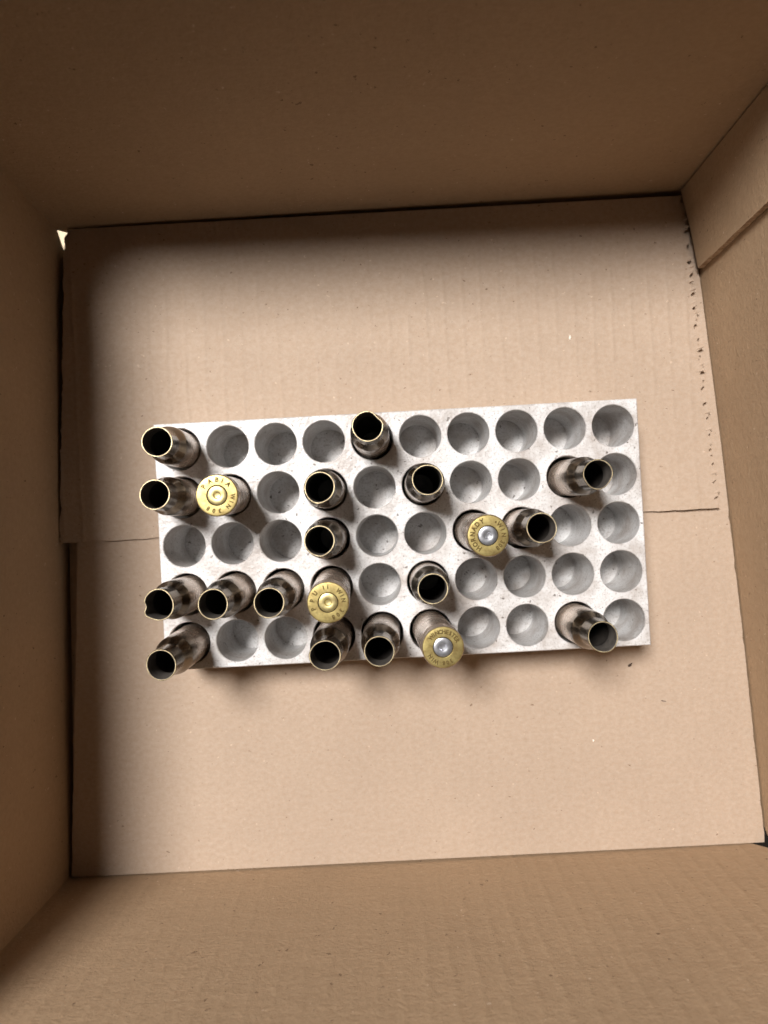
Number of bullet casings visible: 20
